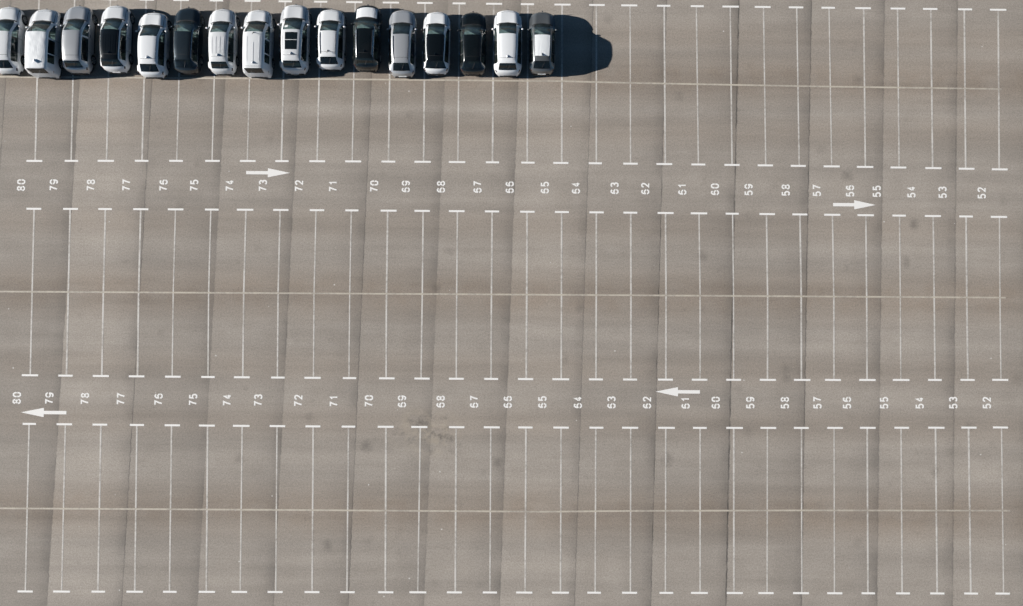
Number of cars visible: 16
